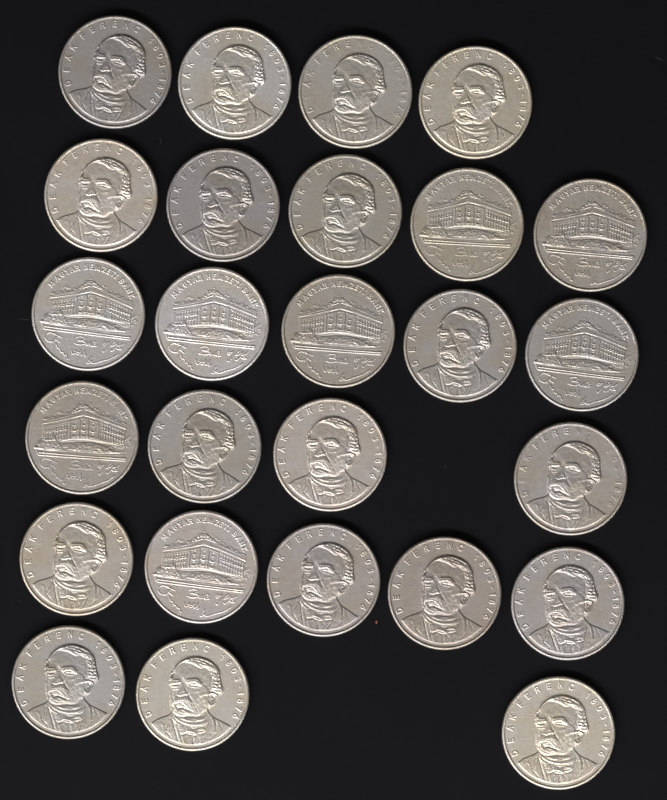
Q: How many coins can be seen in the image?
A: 26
